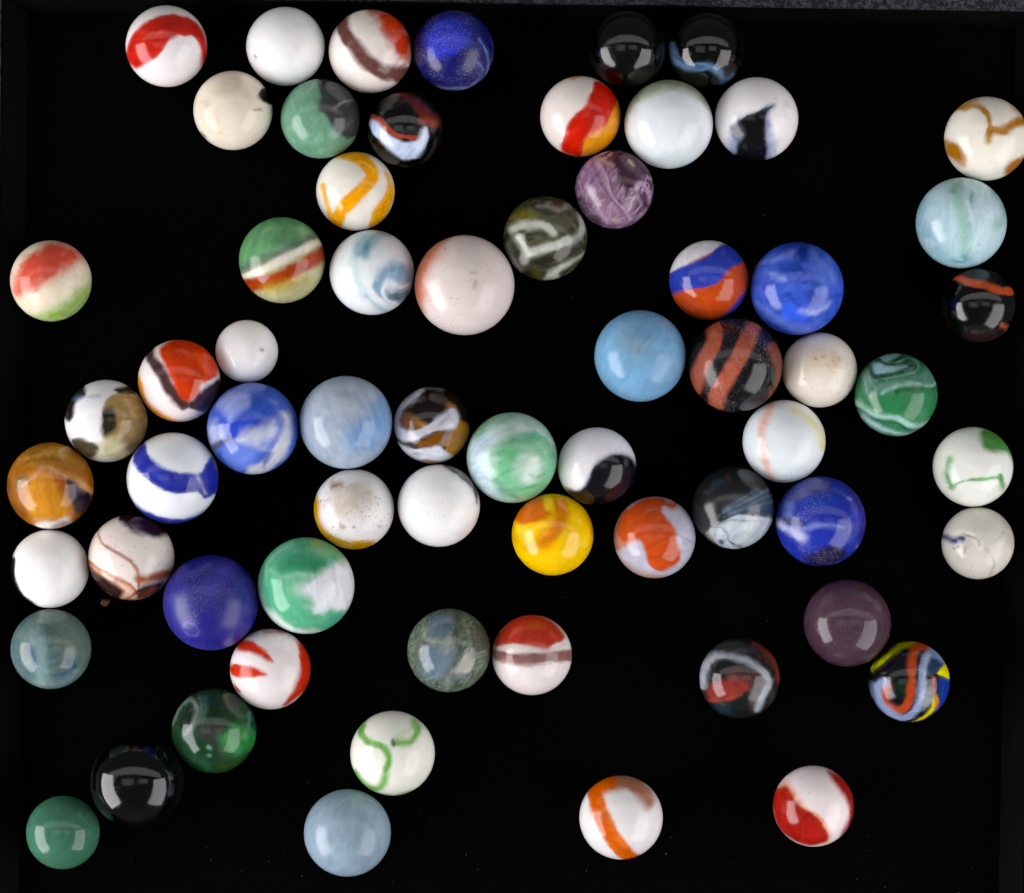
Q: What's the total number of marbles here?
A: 65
